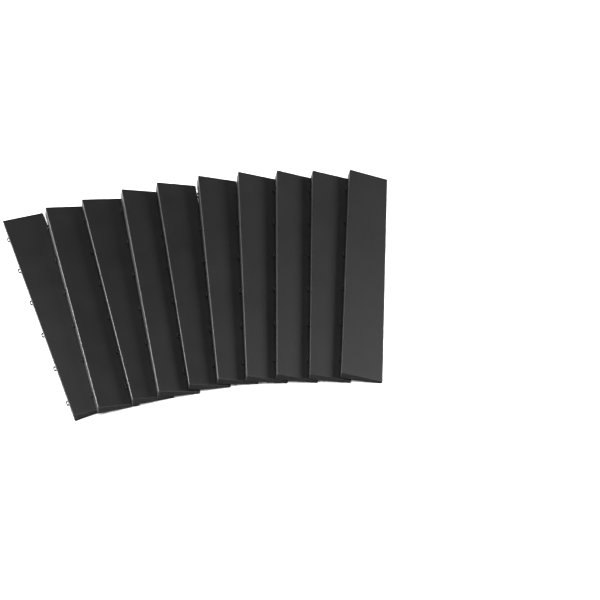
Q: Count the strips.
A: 10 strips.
